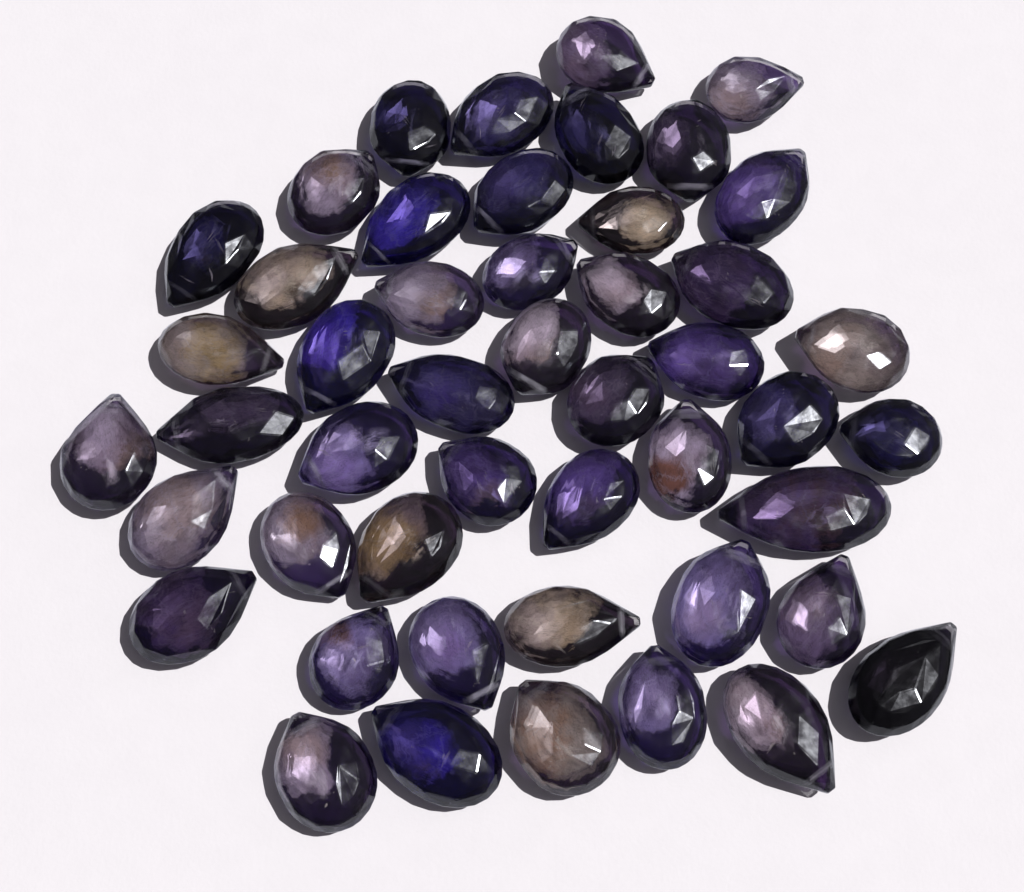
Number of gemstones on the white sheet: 48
